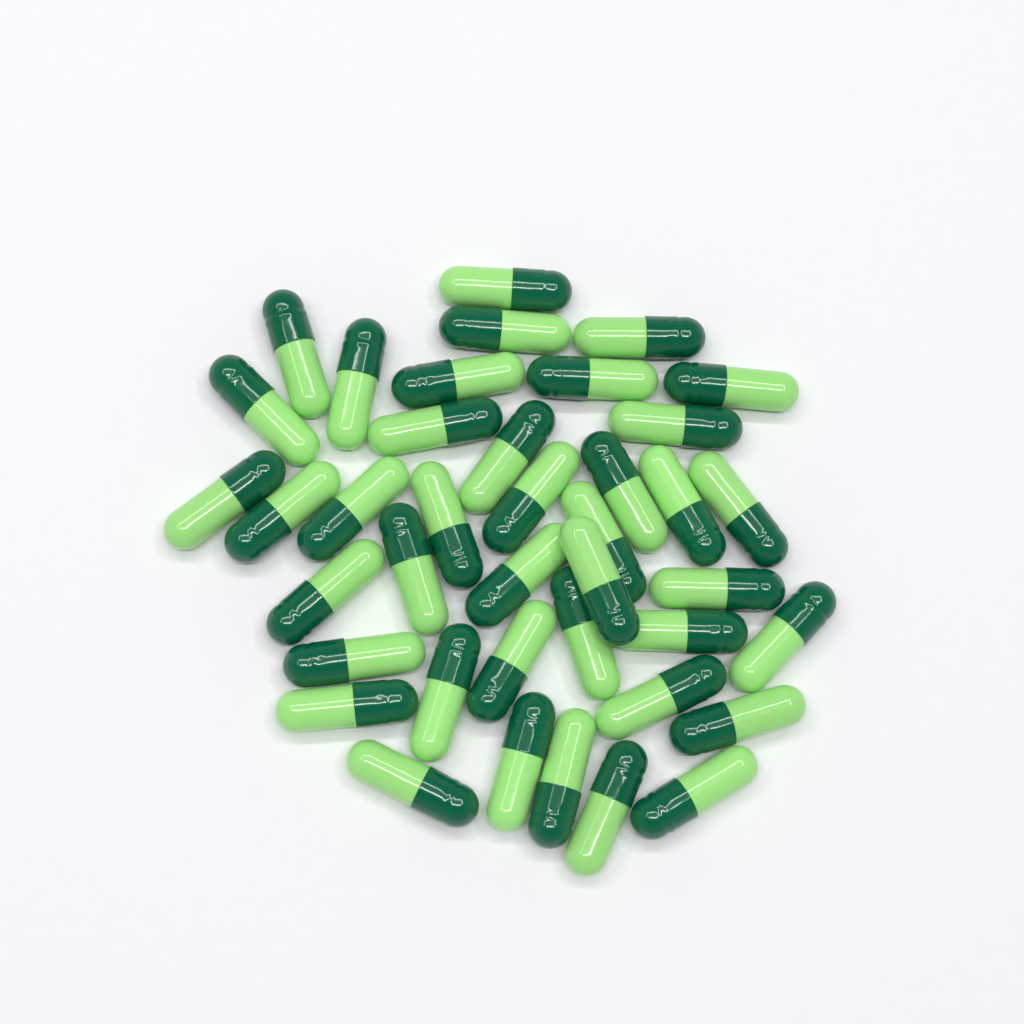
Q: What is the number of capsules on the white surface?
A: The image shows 40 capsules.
